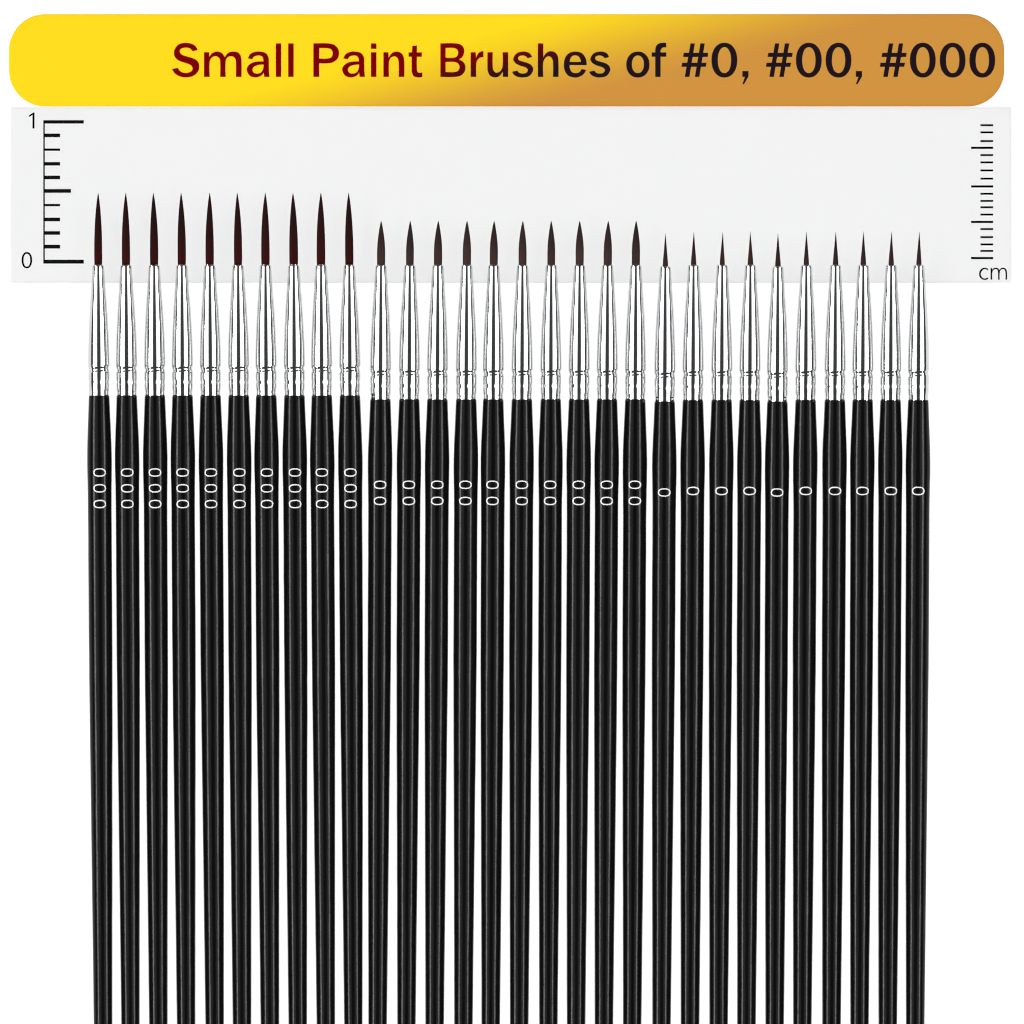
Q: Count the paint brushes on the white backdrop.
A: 30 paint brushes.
